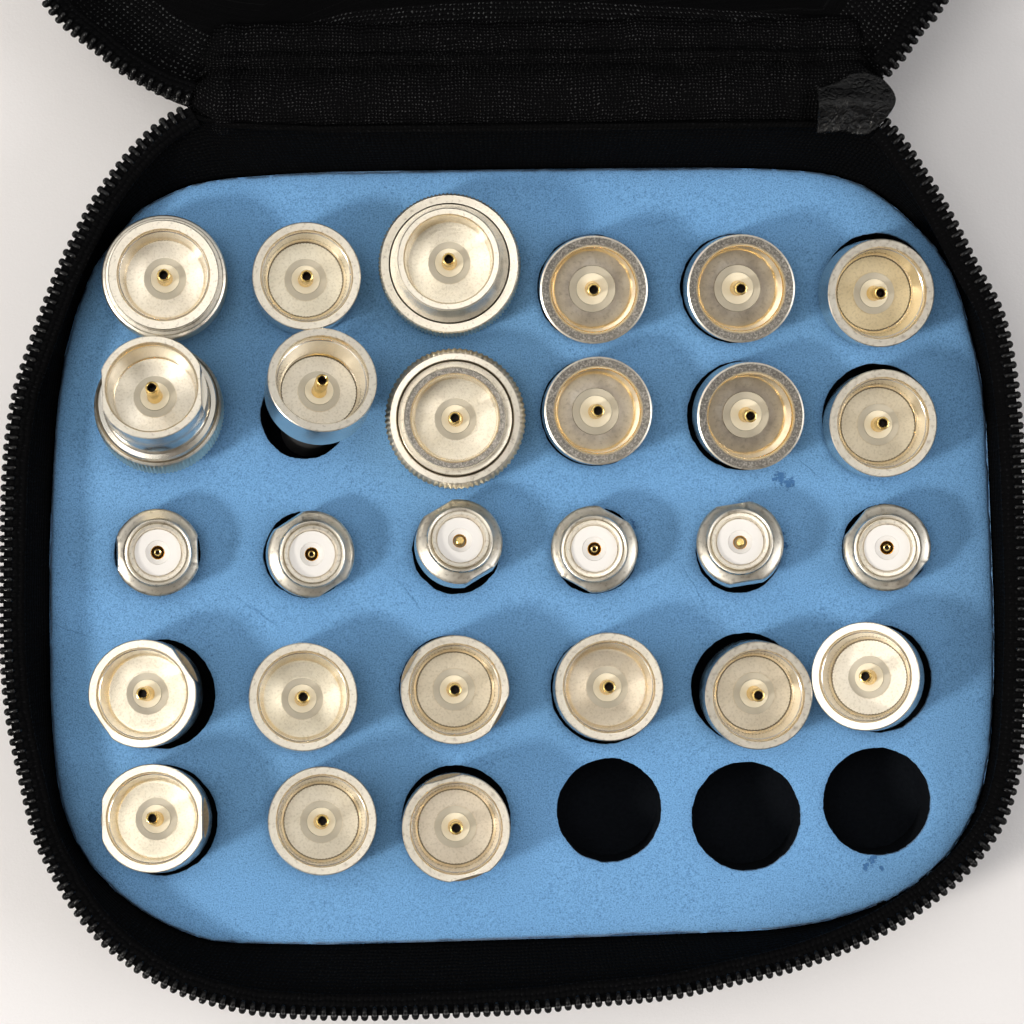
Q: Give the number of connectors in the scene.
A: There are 27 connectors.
